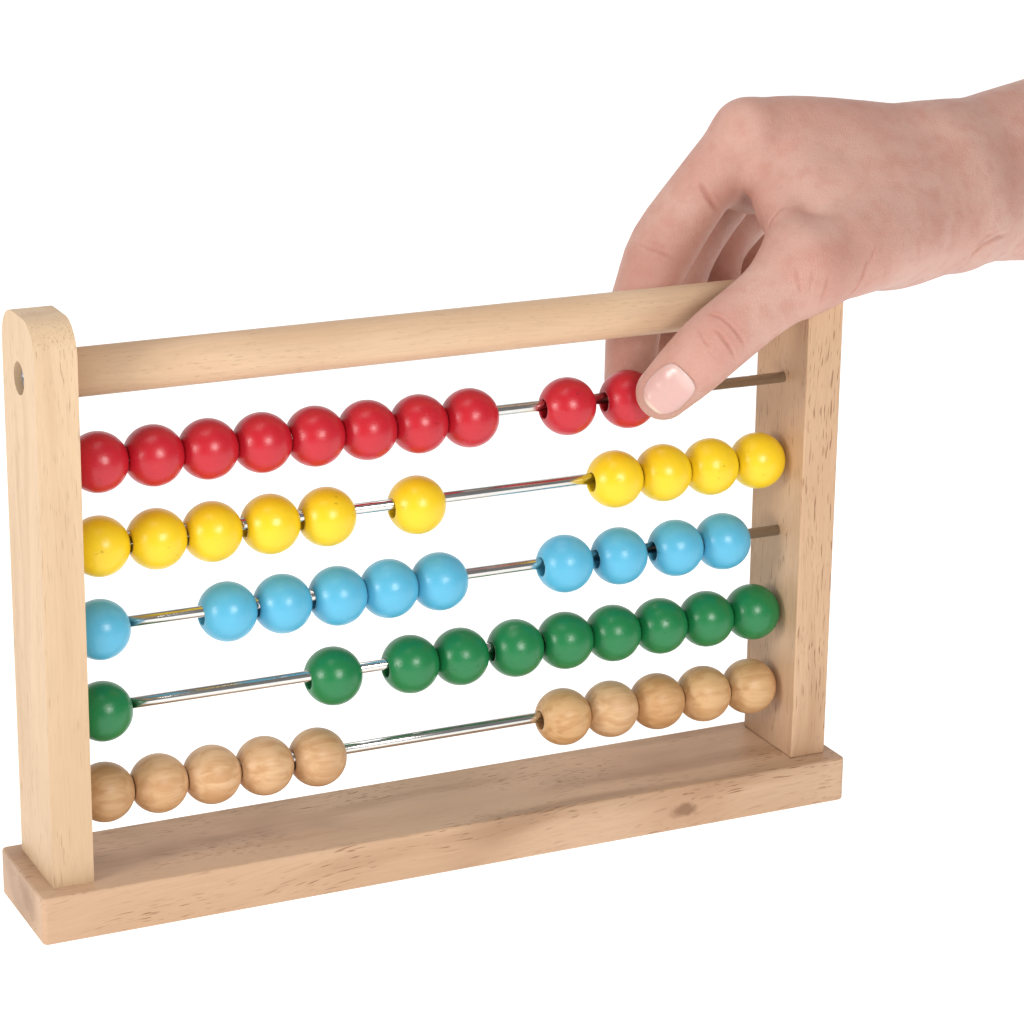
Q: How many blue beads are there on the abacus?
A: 10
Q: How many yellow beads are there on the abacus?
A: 10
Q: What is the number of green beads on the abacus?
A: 10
